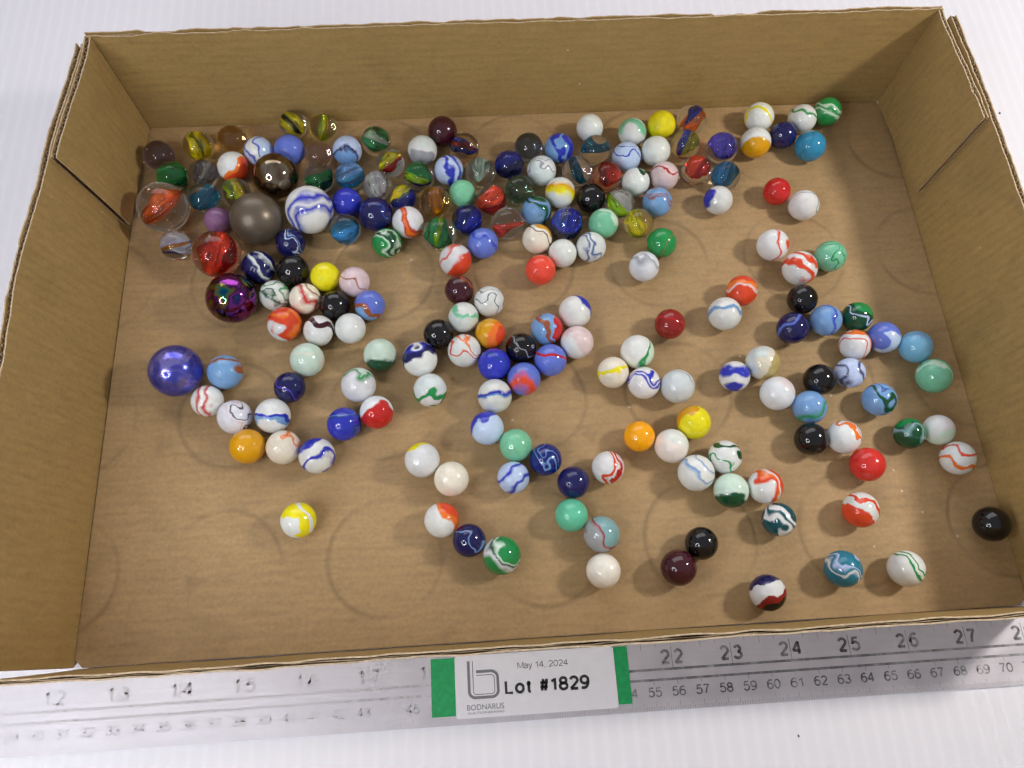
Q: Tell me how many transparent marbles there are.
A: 42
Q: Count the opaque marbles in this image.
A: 151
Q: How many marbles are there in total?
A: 193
